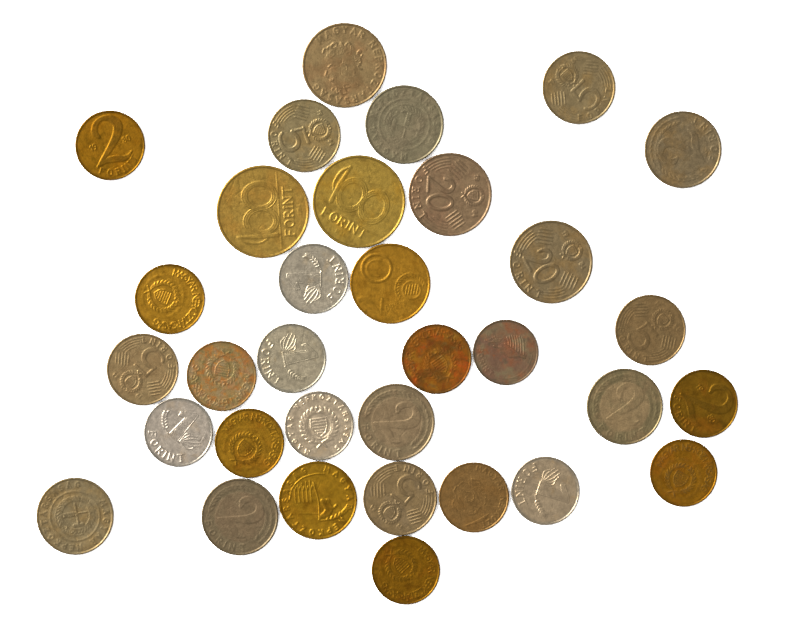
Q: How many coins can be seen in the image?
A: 33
